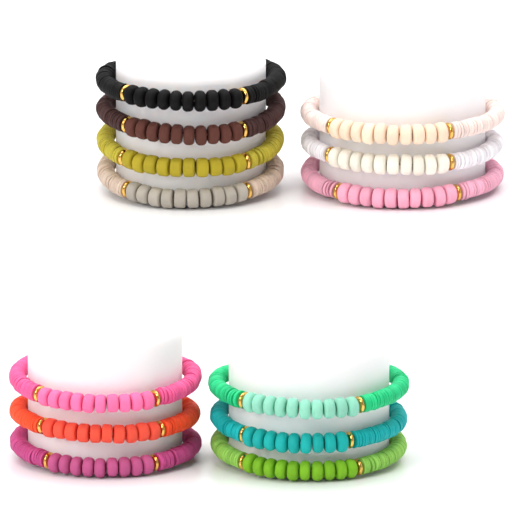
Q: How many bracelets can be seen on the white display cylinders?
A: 13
